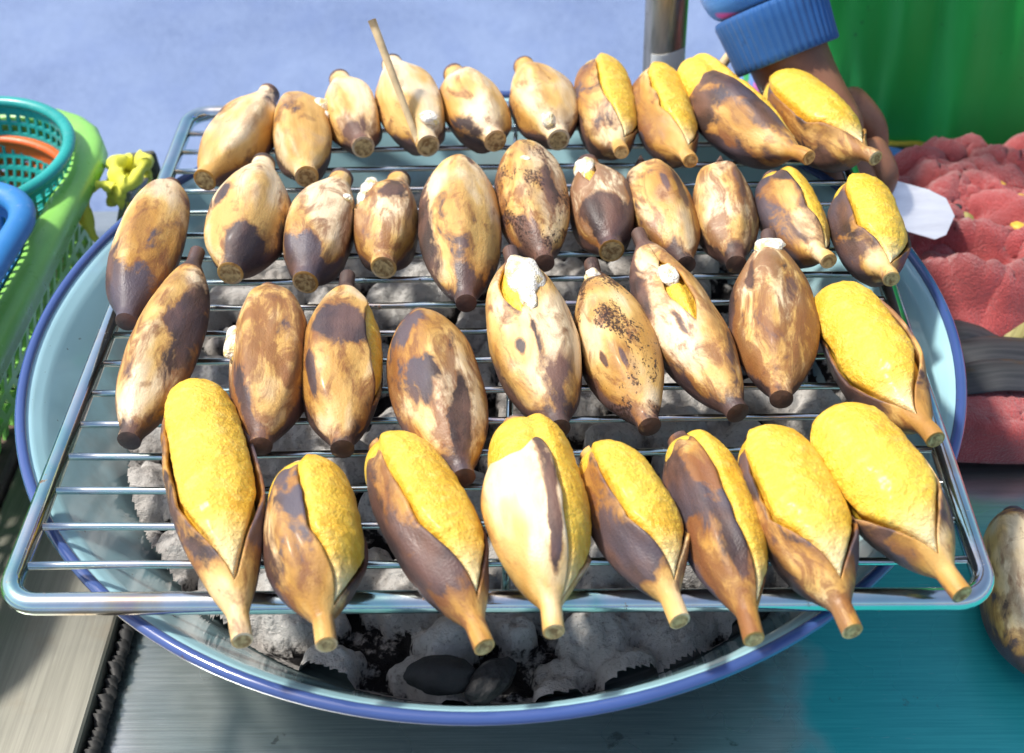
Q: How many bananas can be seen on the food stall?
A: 39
